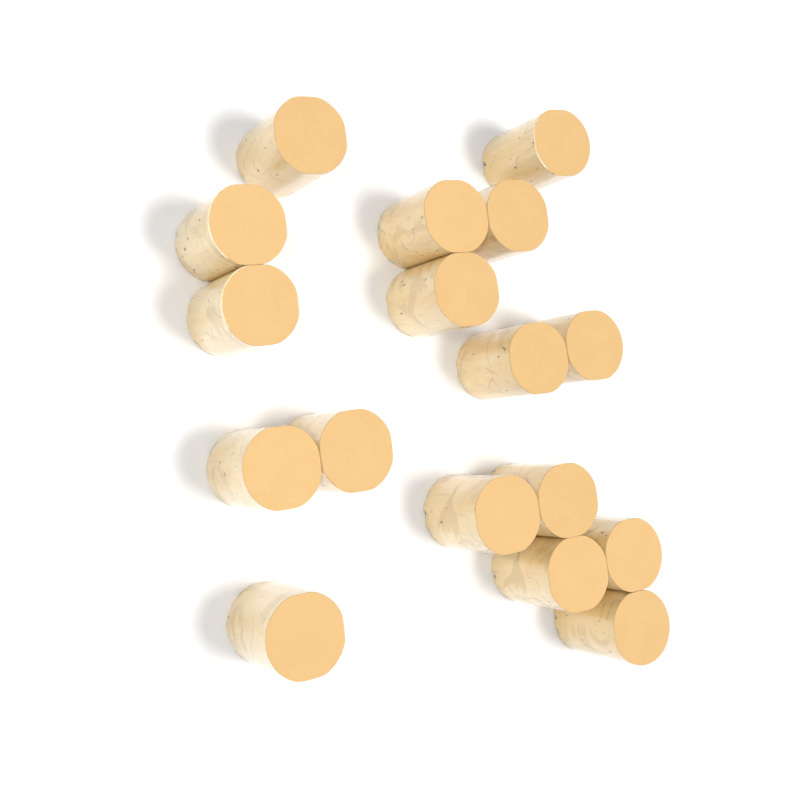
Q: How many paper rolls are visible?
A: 17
